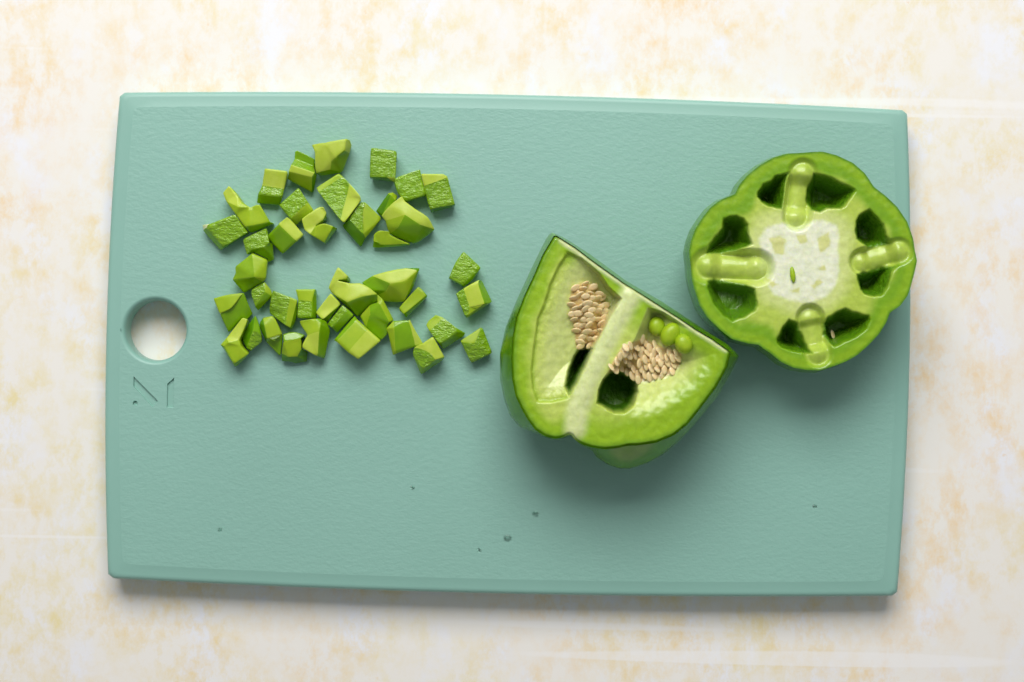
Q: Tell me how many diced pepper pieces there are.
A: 40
